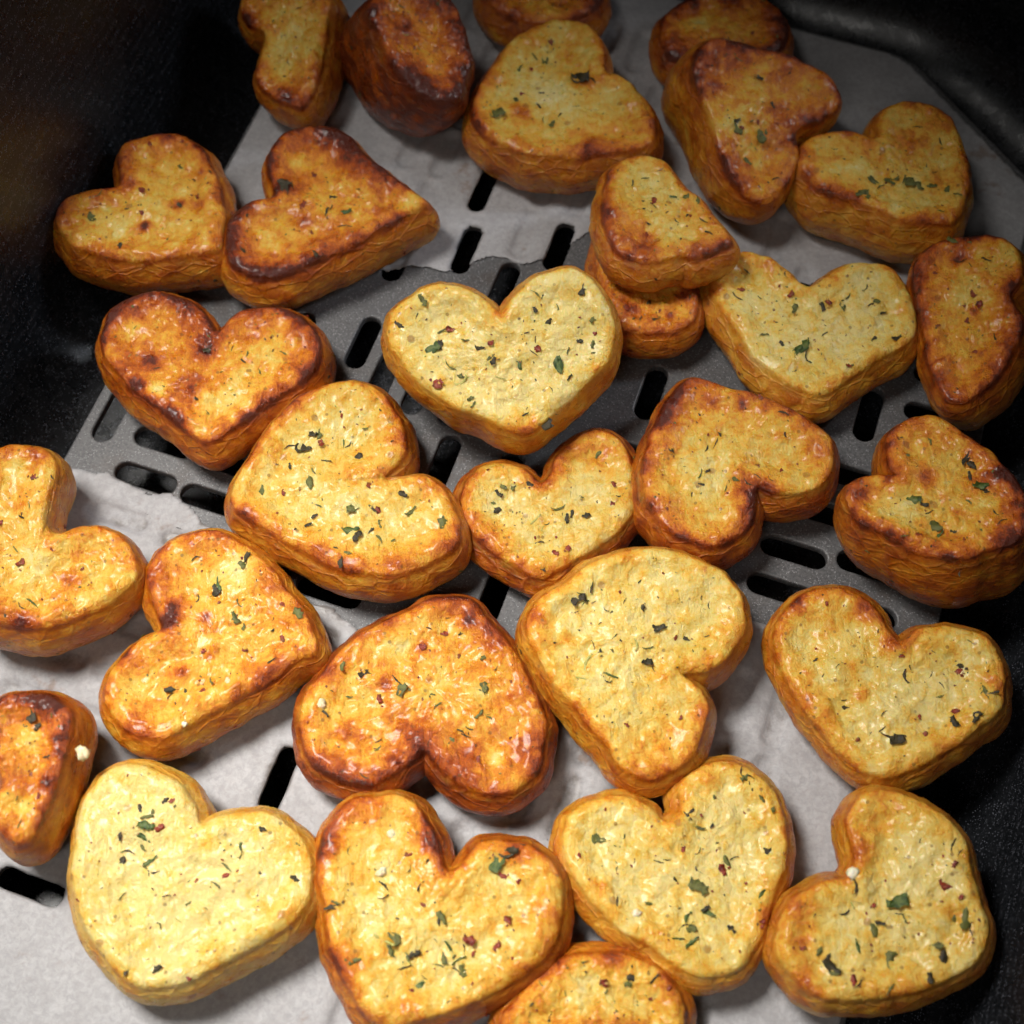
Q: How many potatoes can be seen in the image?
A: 30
